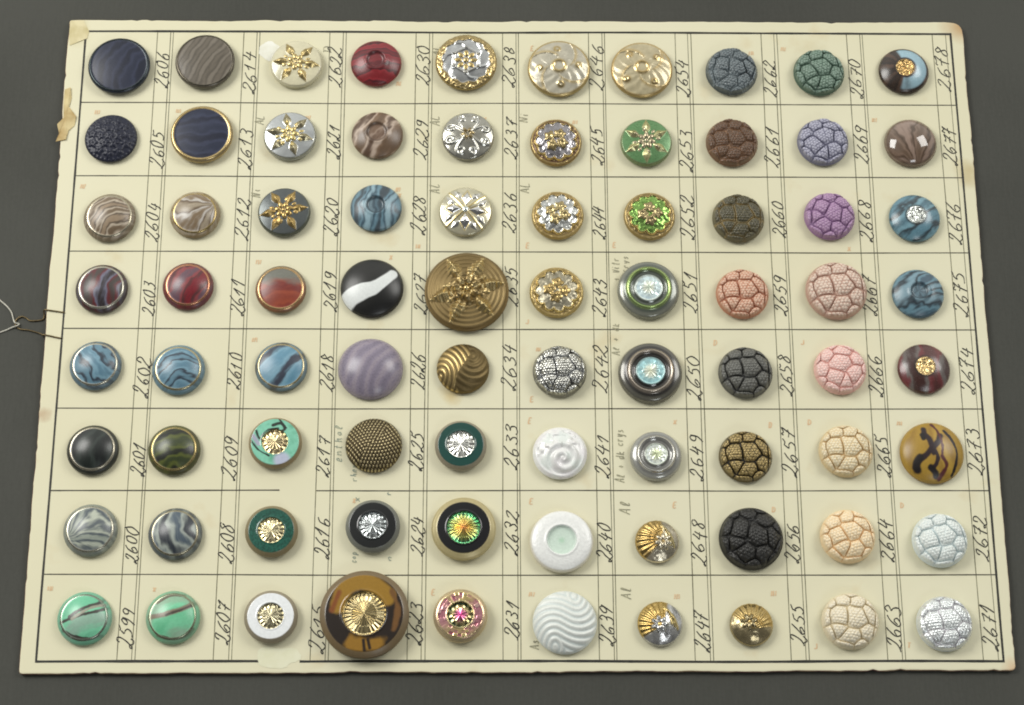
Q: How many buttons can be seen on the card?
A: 80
